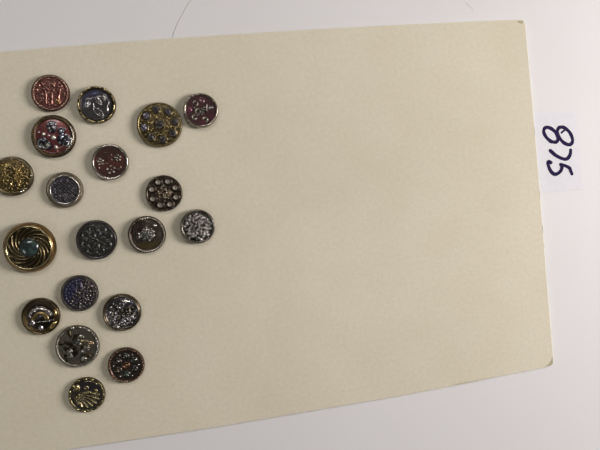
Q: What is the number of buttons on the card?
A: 19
